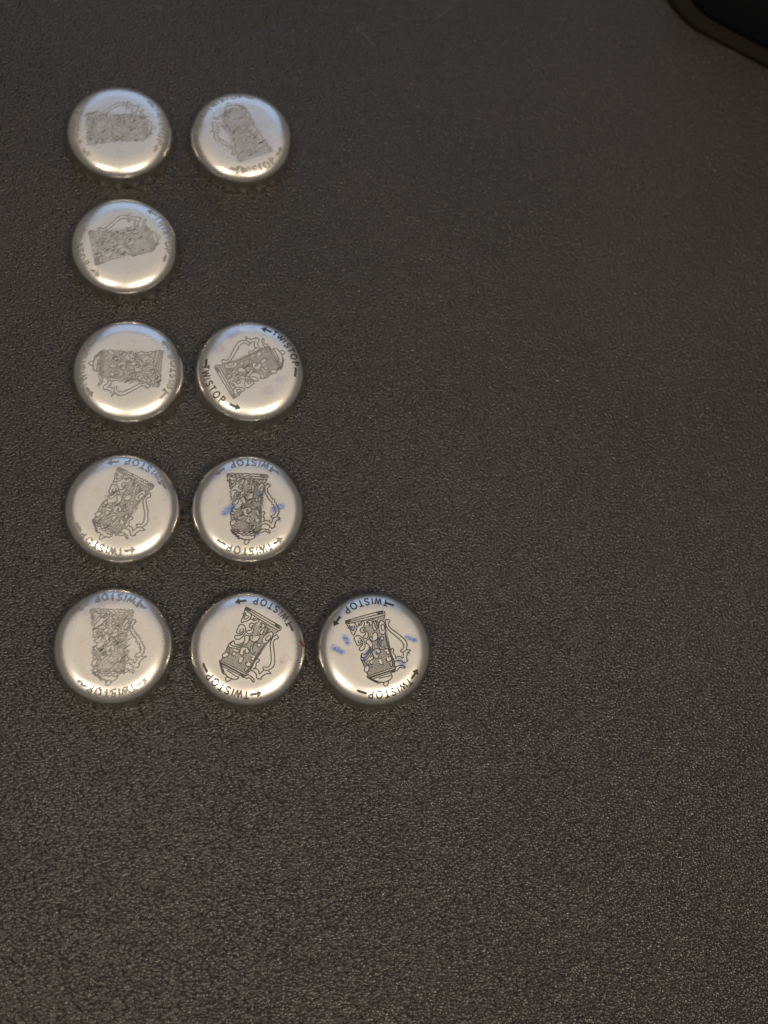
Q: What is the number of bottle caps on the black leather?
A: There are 10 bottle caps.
